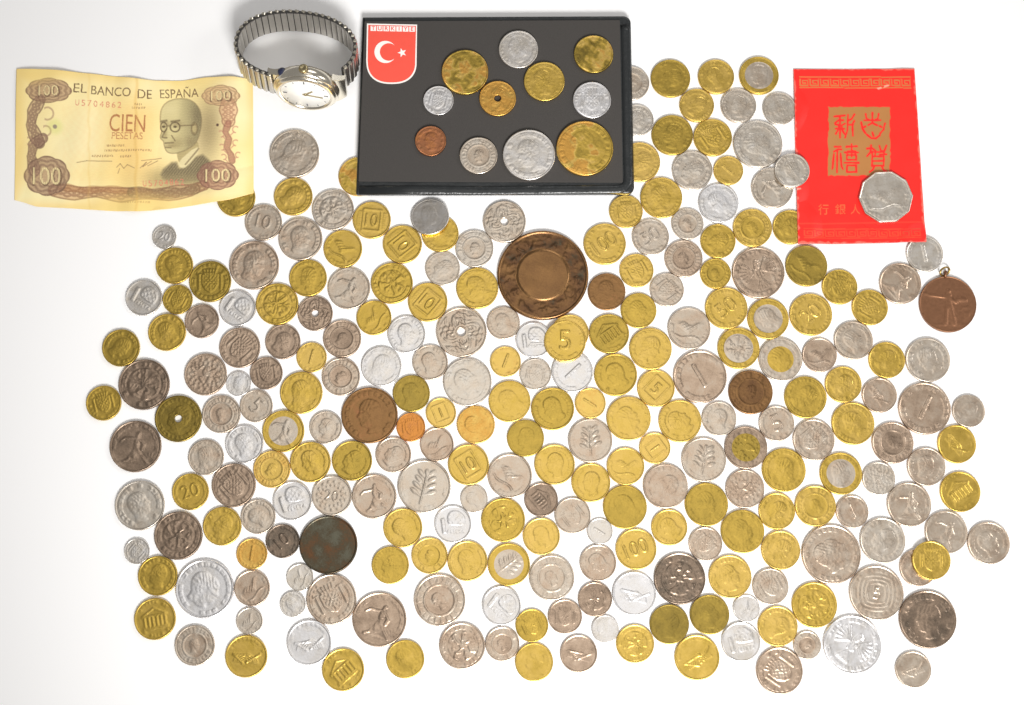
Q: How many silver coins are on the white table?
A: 134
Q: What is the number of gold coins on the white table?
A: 111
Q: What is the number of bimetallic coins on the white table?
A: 8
